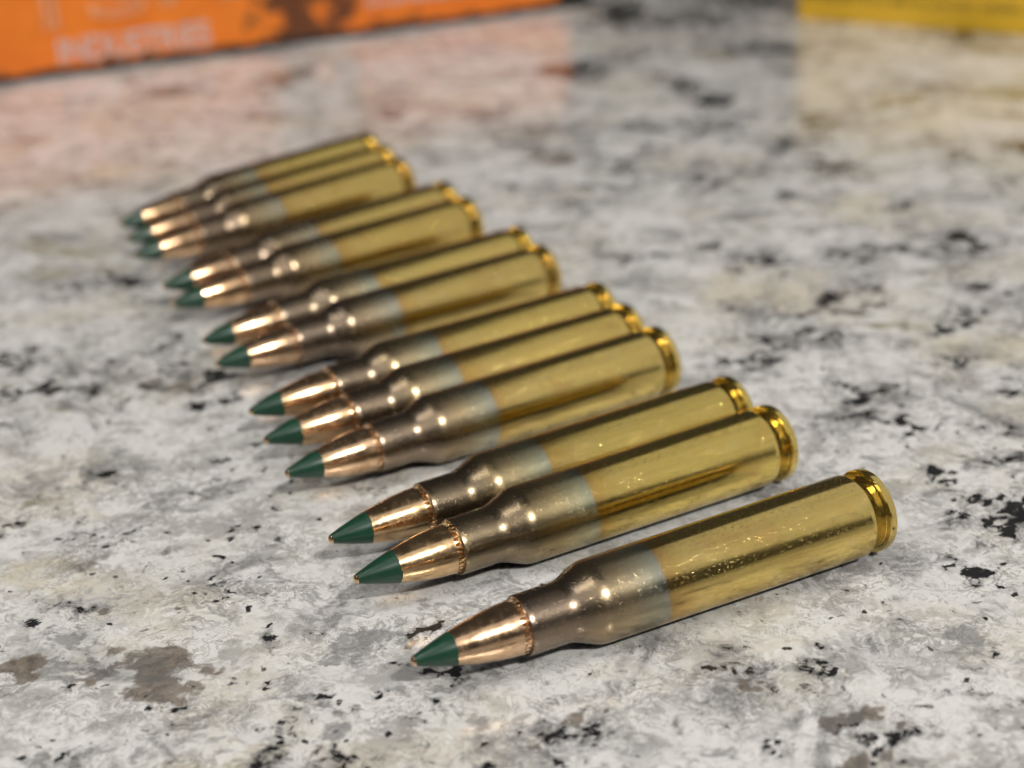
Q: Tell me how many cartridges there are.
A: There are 13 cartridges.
